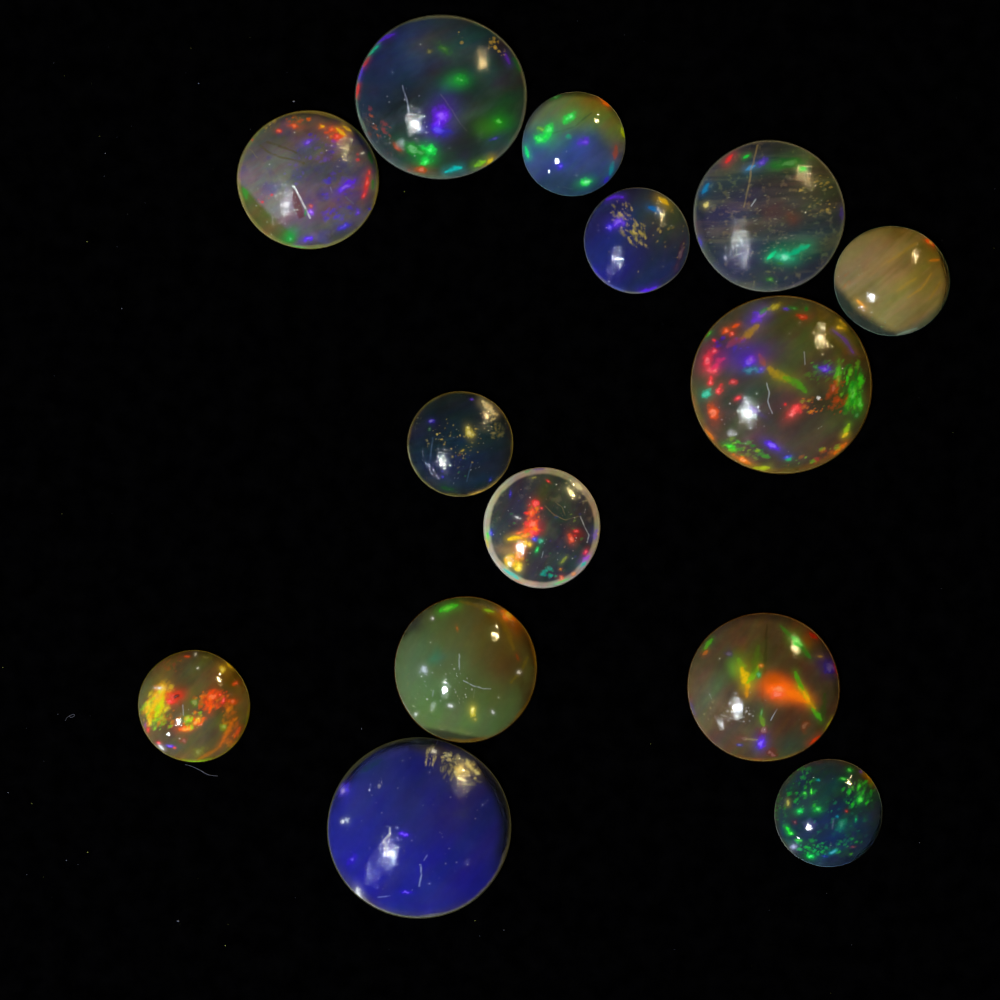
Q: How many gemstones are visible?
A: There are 14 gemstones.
